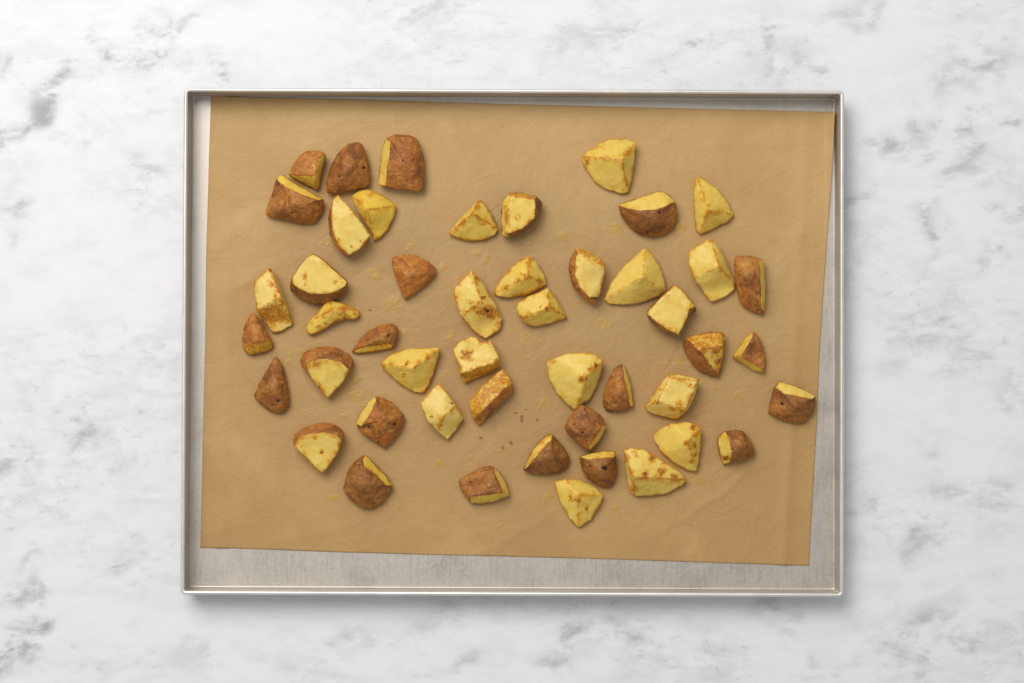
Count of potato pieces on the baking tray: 48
